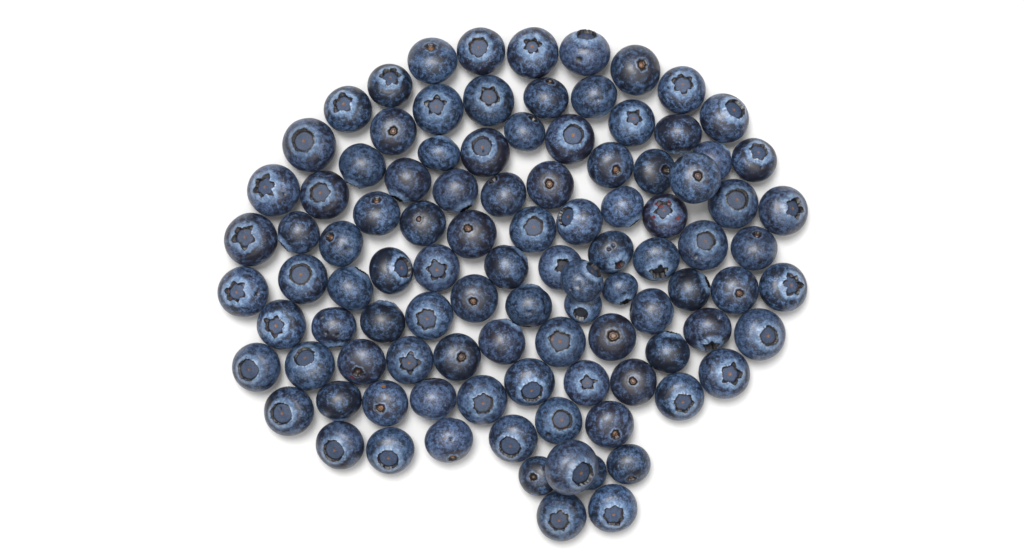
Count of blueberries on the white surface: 102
